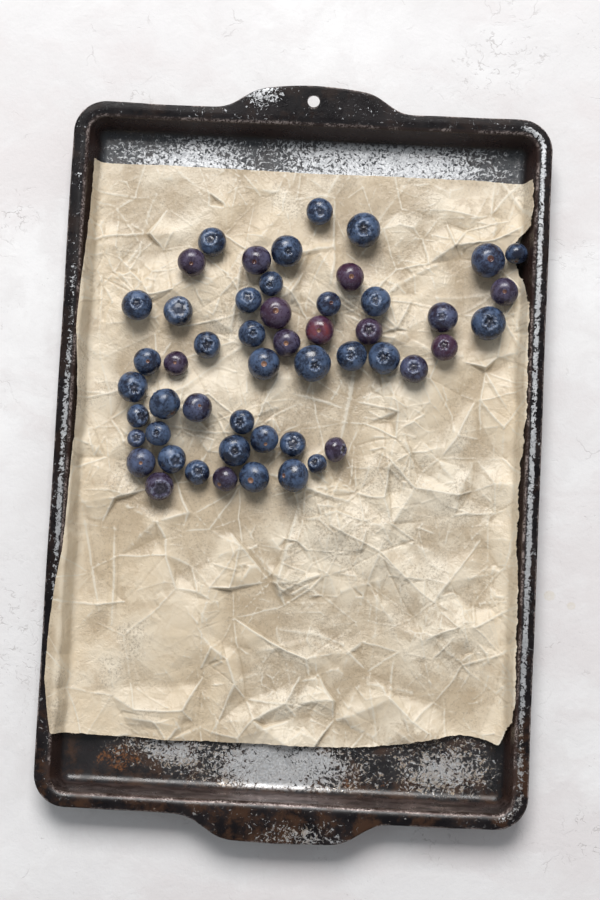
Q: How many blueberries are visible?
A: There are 51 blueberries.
